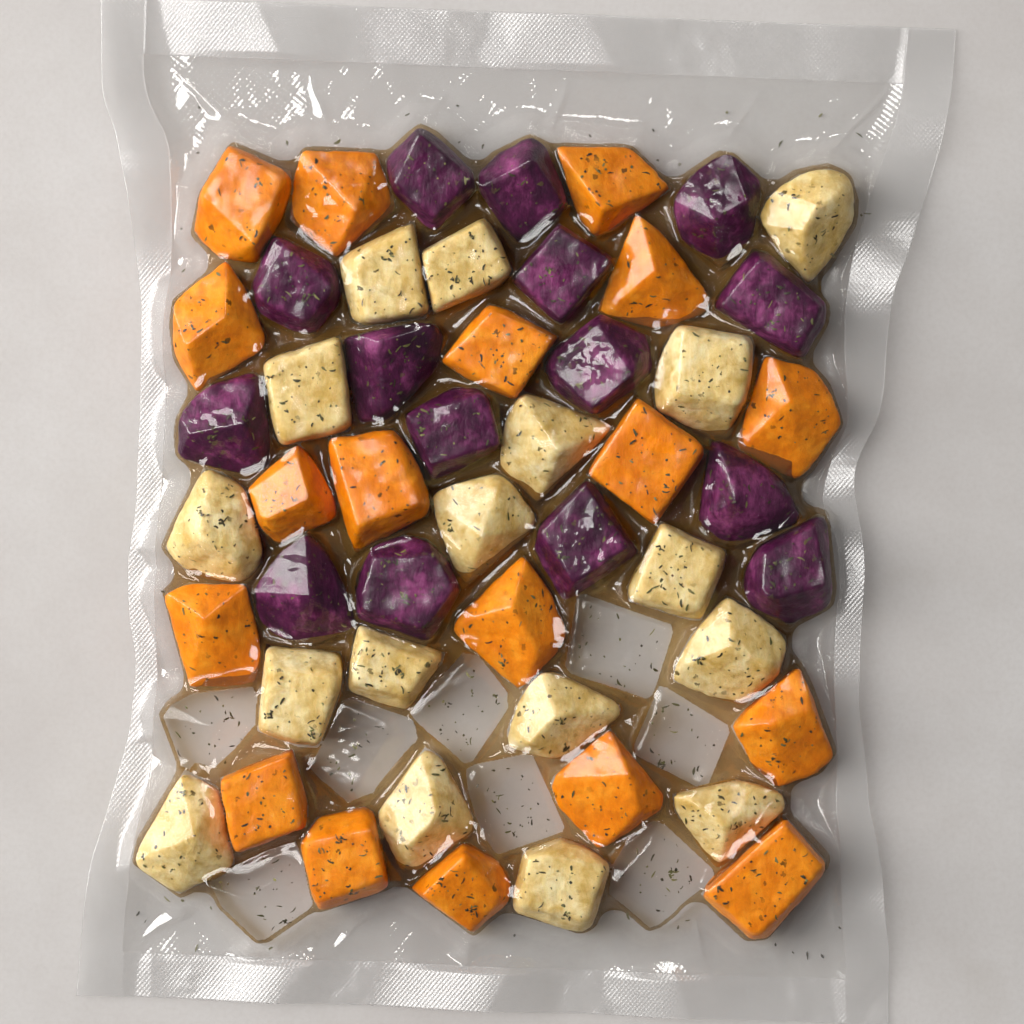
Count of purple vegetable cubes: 15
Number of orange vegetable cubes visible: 18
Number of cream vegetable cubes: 17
